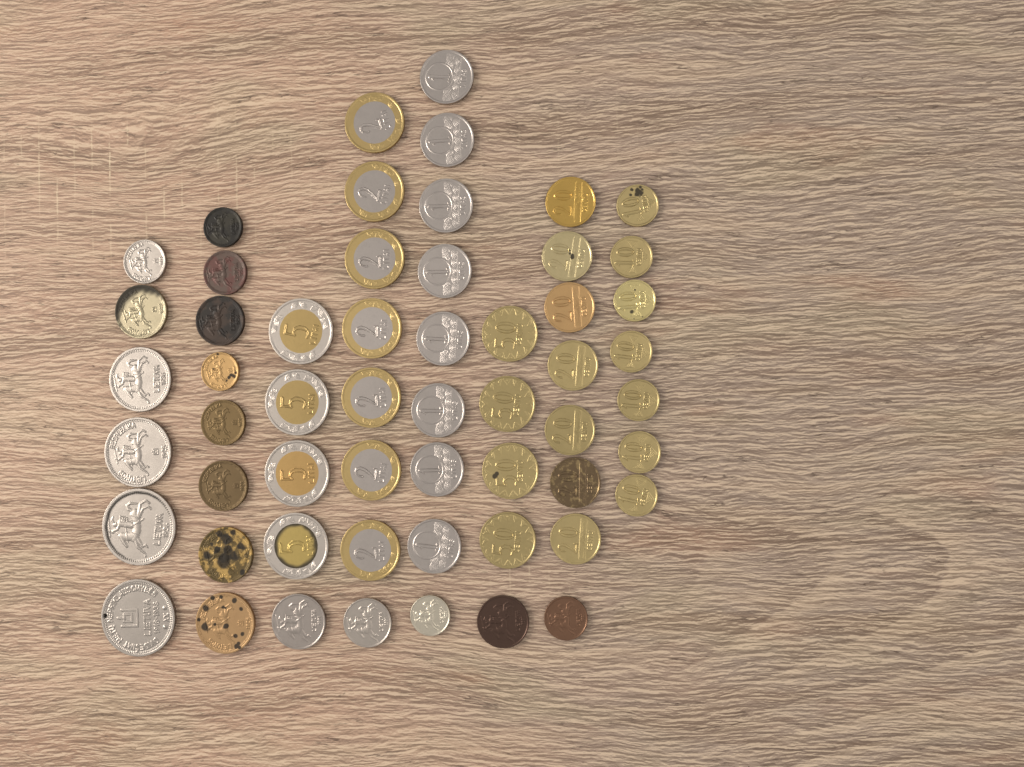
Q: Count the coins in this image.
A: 56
